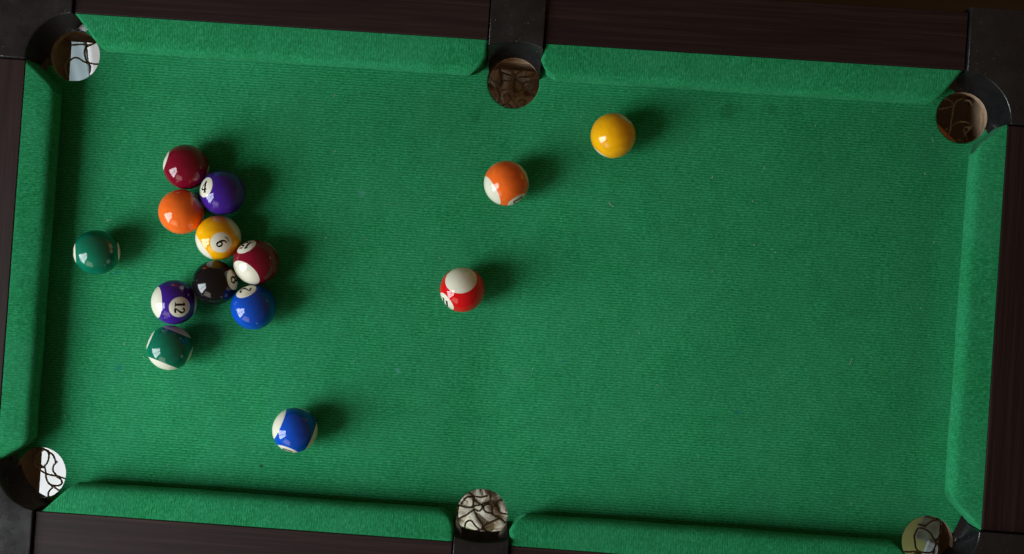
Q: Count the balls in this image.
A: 14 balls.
